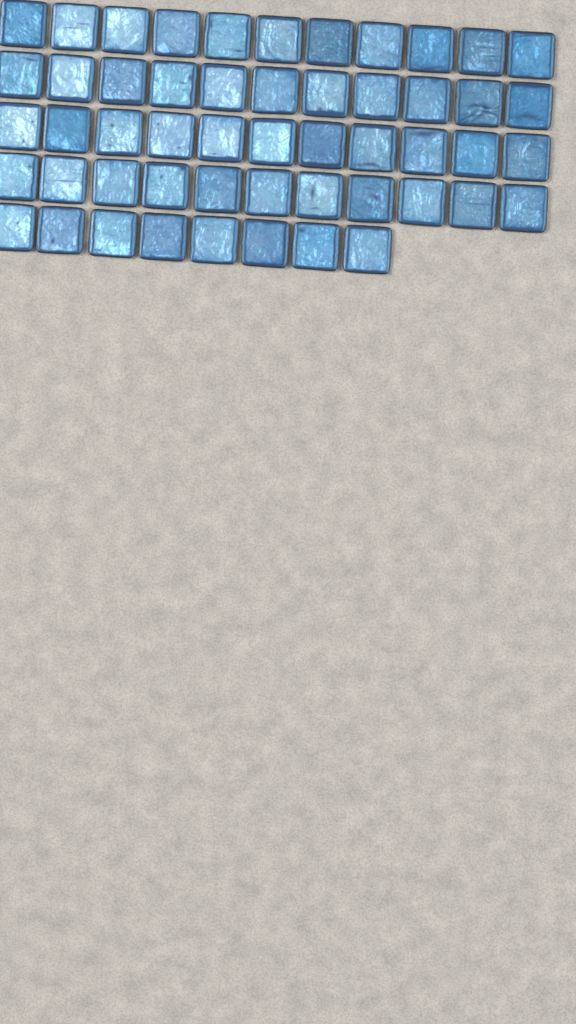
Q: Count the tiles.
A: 52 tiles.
